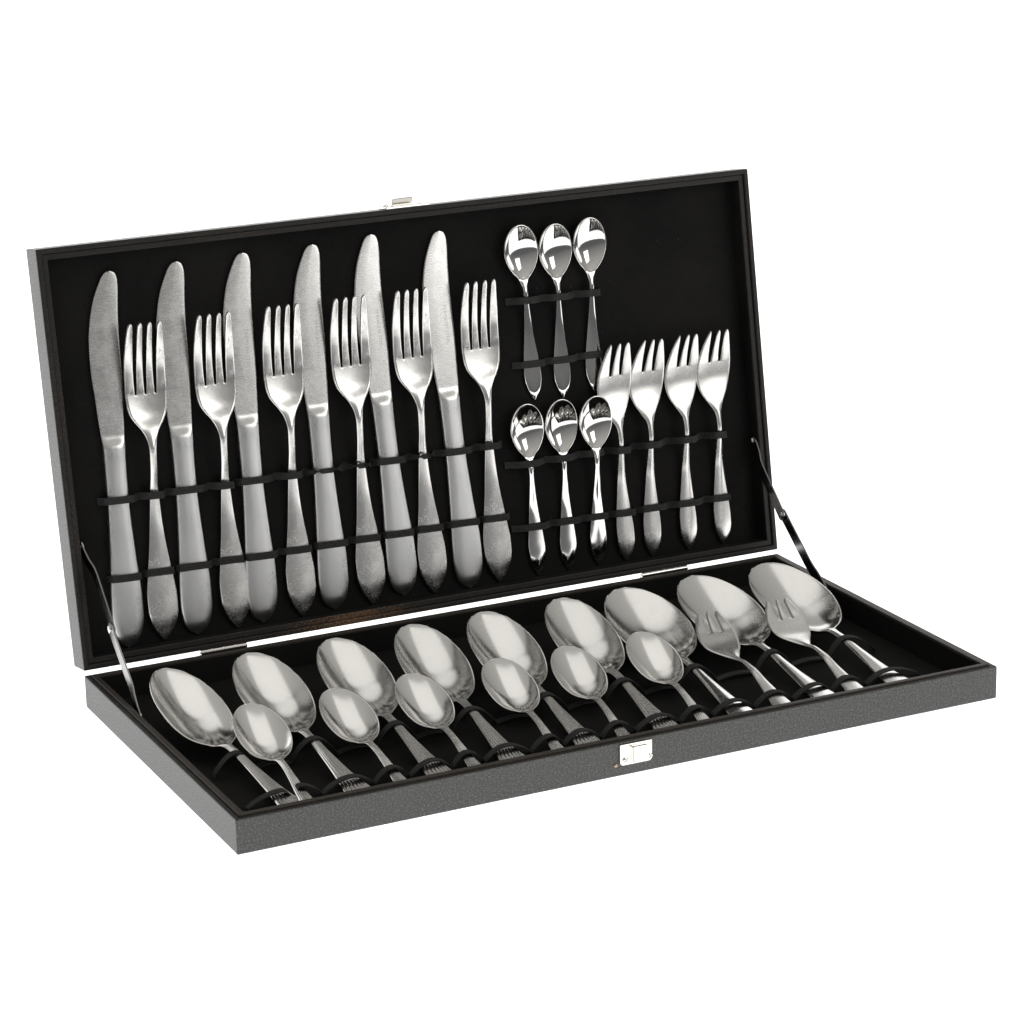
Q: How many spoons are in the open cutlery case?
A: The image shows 21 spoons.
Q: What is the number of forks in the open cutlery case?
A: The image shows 12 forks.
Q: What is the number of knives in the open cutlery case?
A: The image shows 6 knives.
